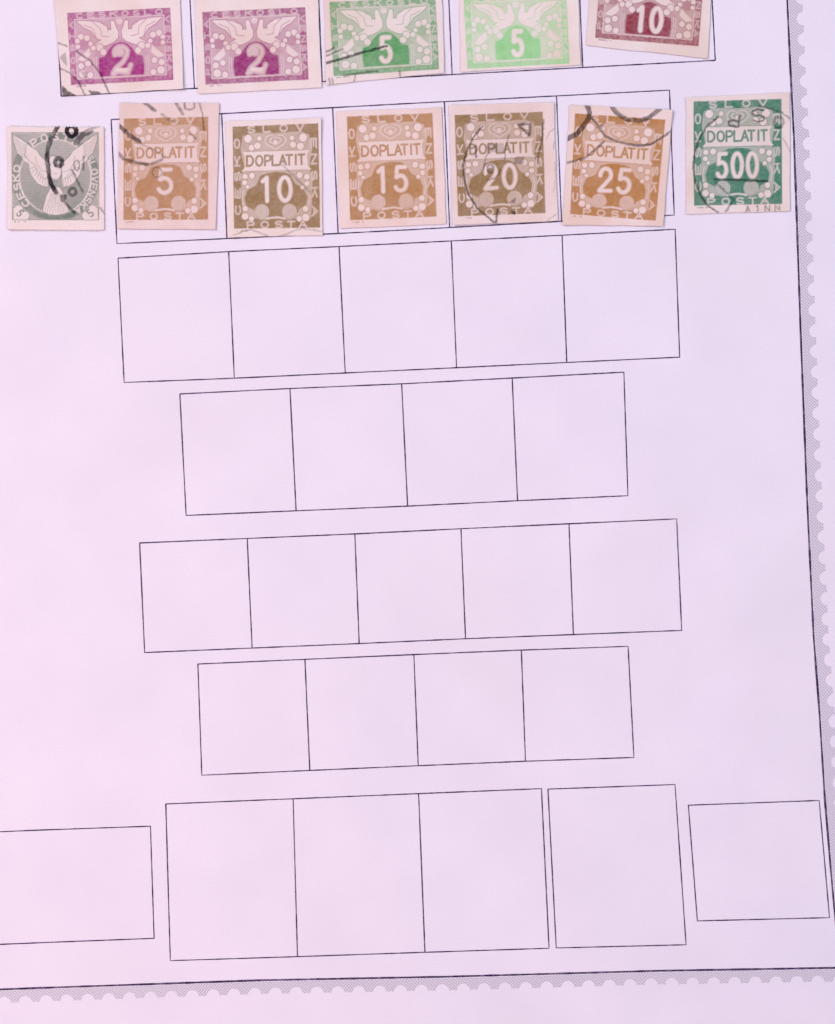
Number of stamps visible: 12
